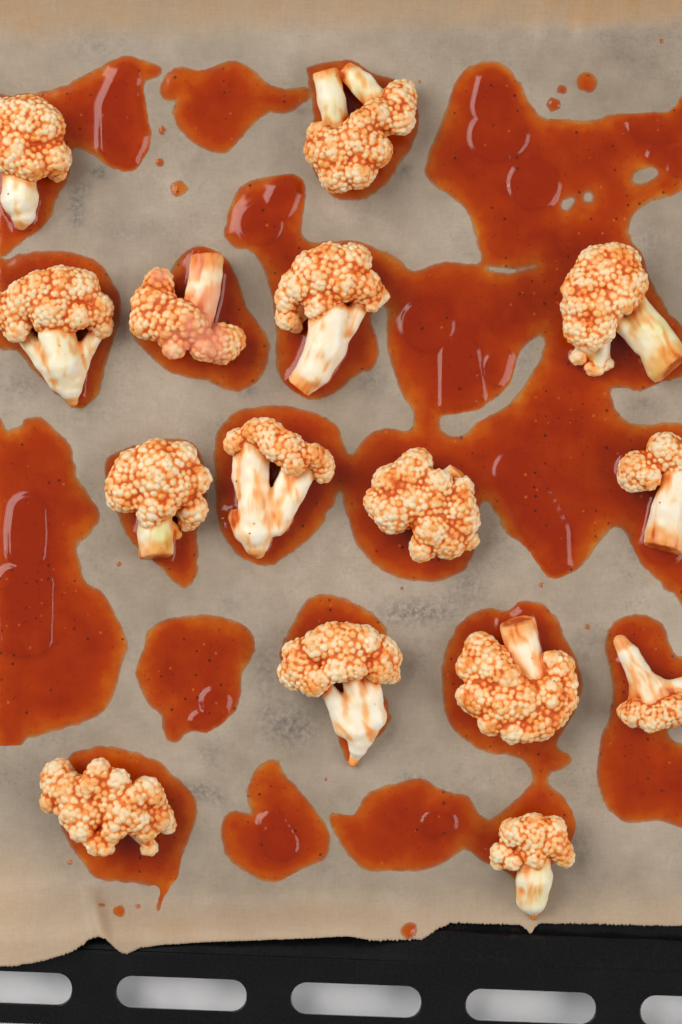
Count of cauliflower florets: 15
